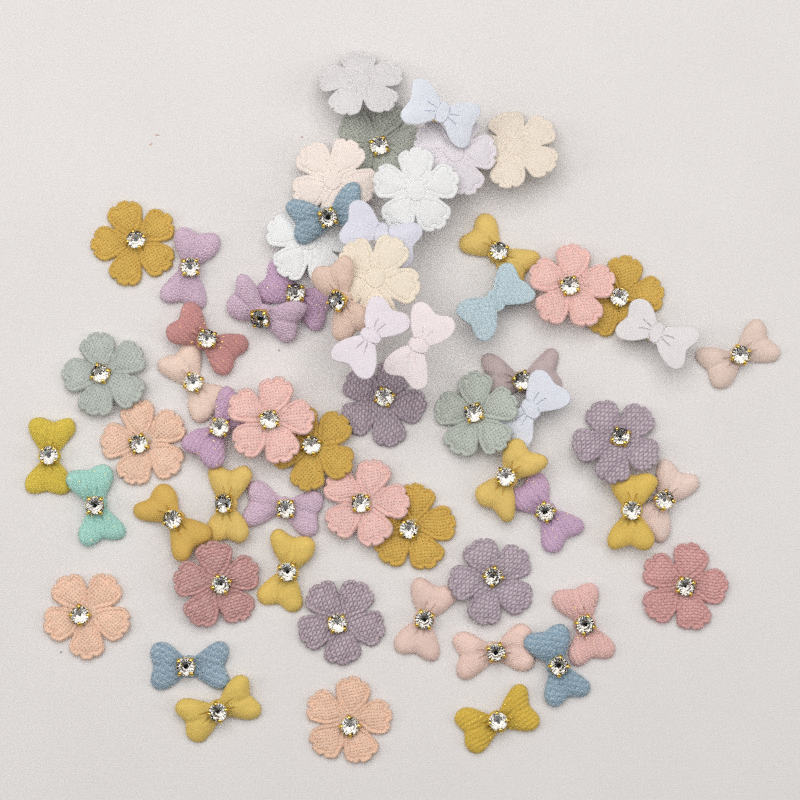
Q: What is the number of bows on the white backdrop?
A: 35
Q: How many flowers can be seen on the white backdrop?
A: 26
